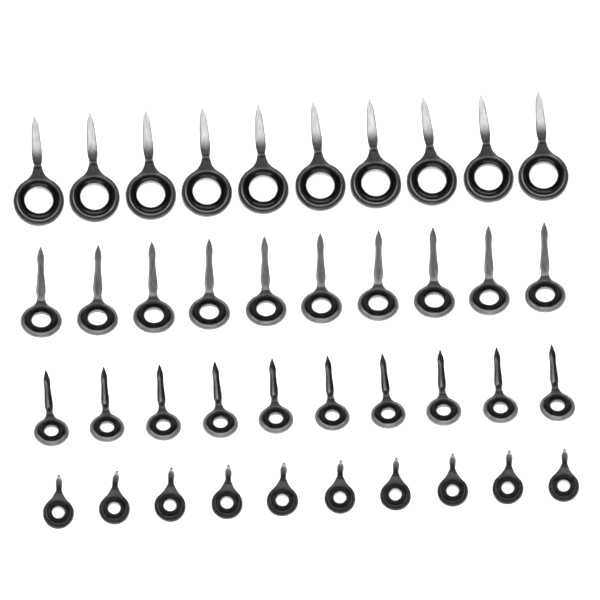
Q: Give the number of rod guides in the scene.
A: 40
